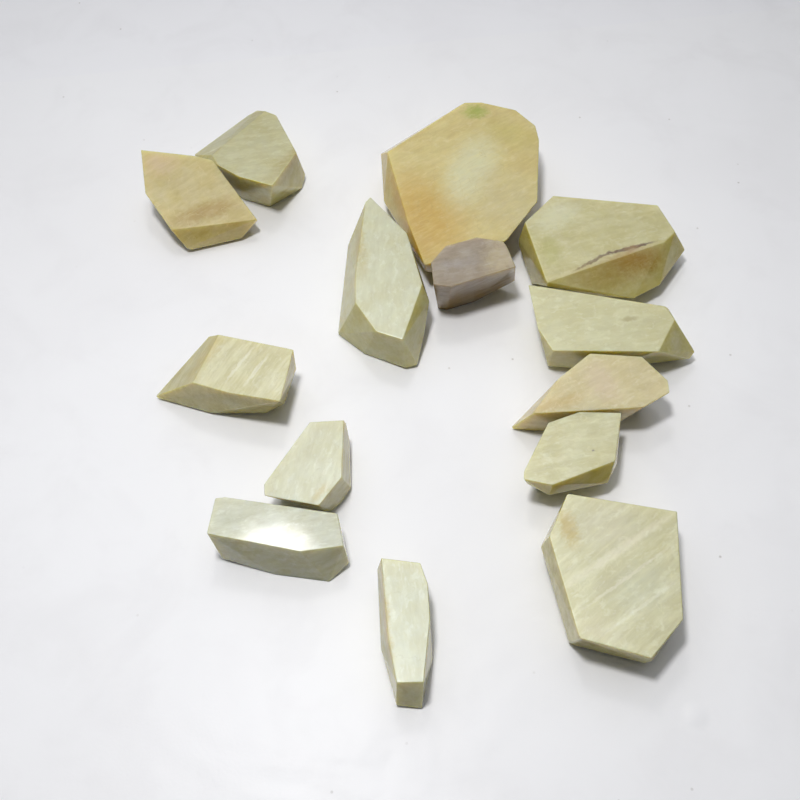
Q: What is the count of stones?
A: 14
